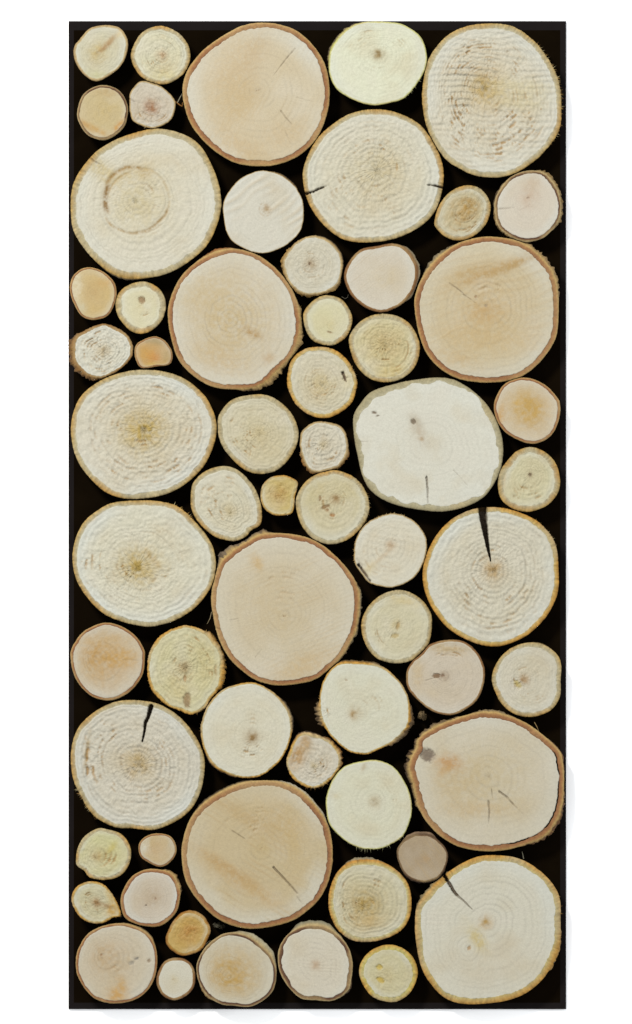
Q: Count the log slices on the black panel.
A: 61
